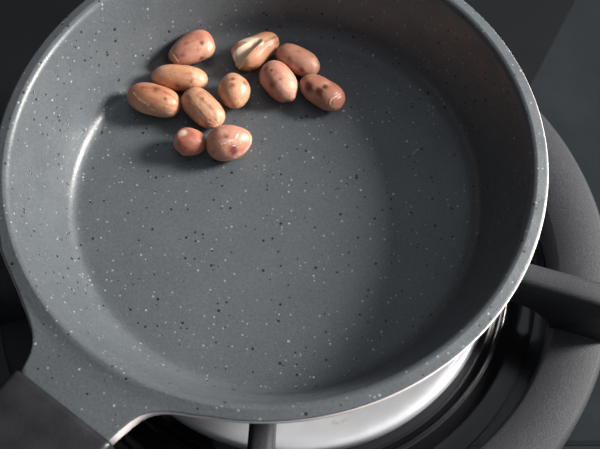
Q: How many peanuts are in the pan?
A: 11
